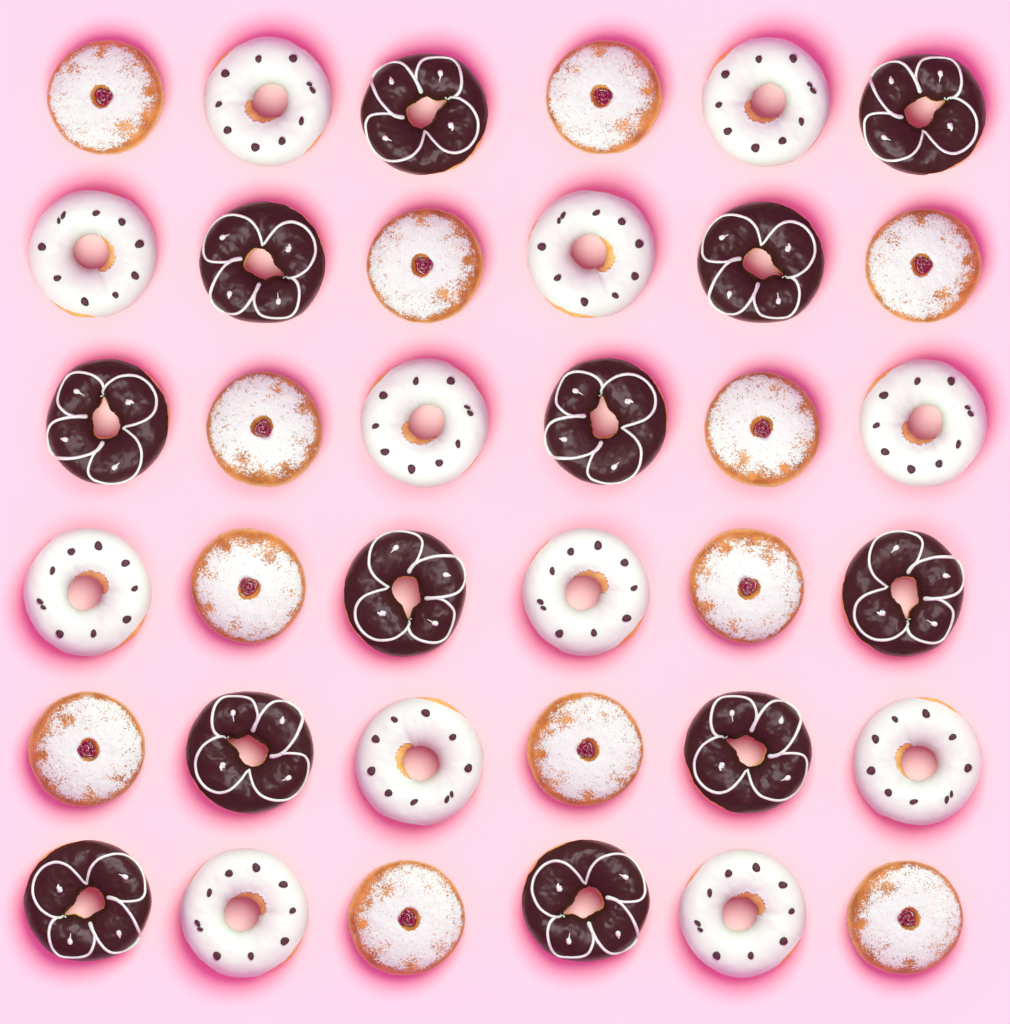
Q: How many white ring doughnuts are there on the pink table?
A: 12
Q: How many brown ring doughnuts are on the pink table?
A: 12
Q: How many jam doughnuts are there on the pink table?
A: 12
